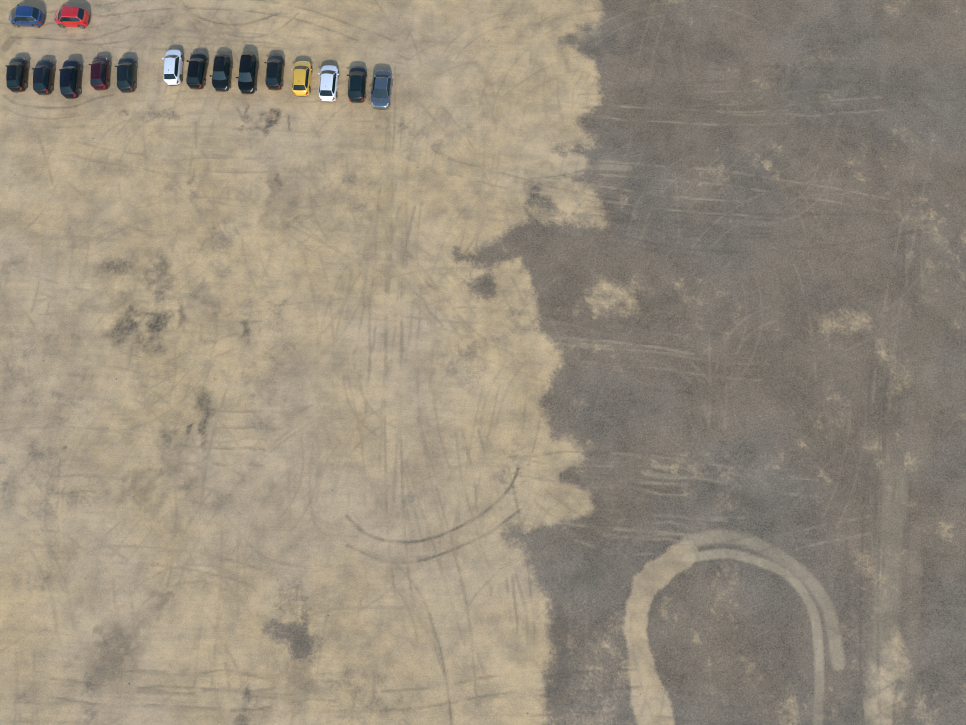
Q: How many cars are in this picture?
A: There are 16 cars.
